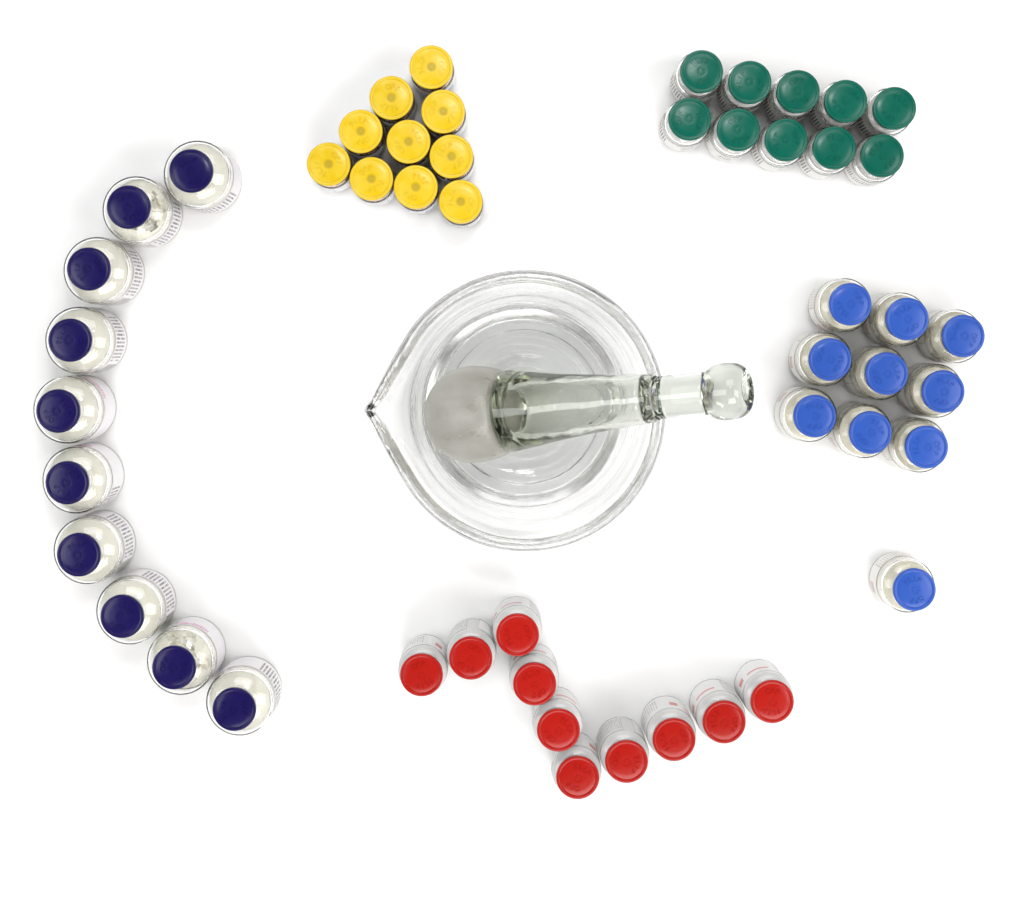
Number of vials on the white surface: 50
